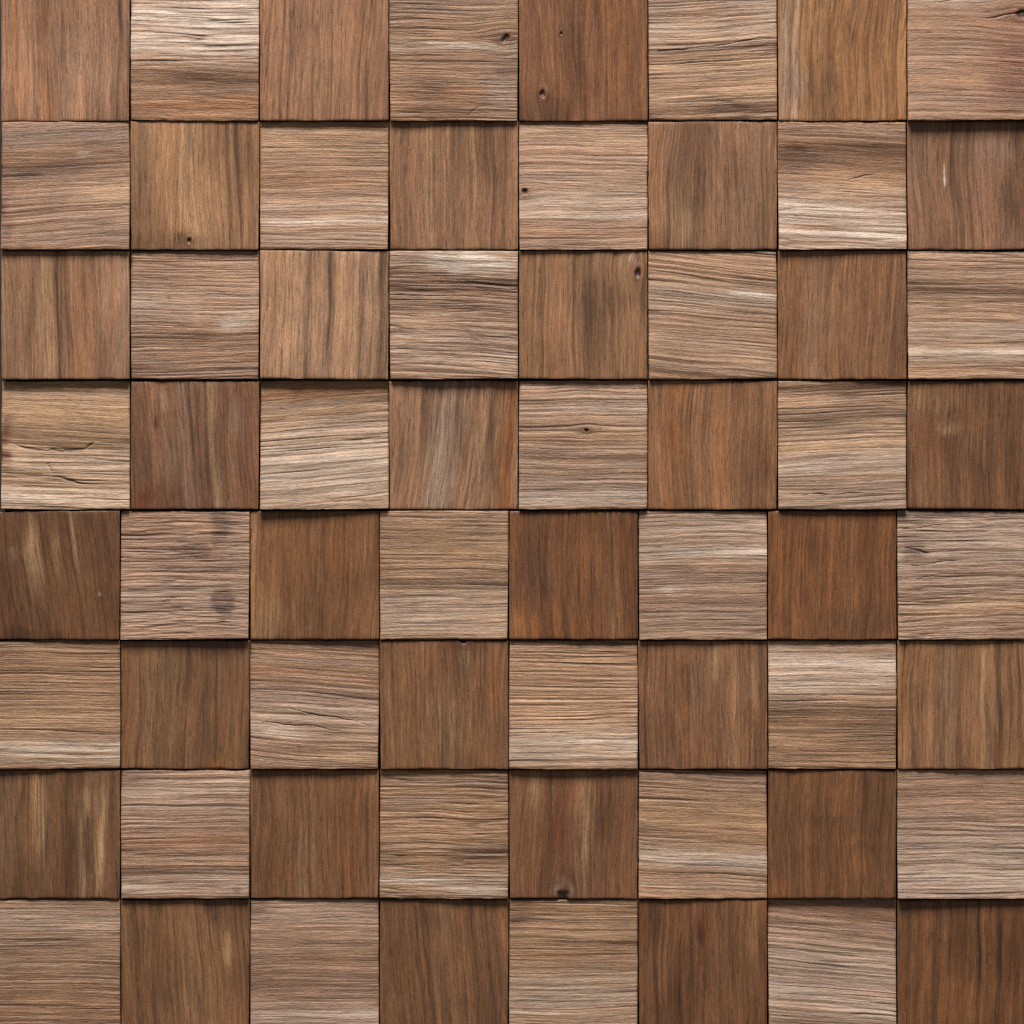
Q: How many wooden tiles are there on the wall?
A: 64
